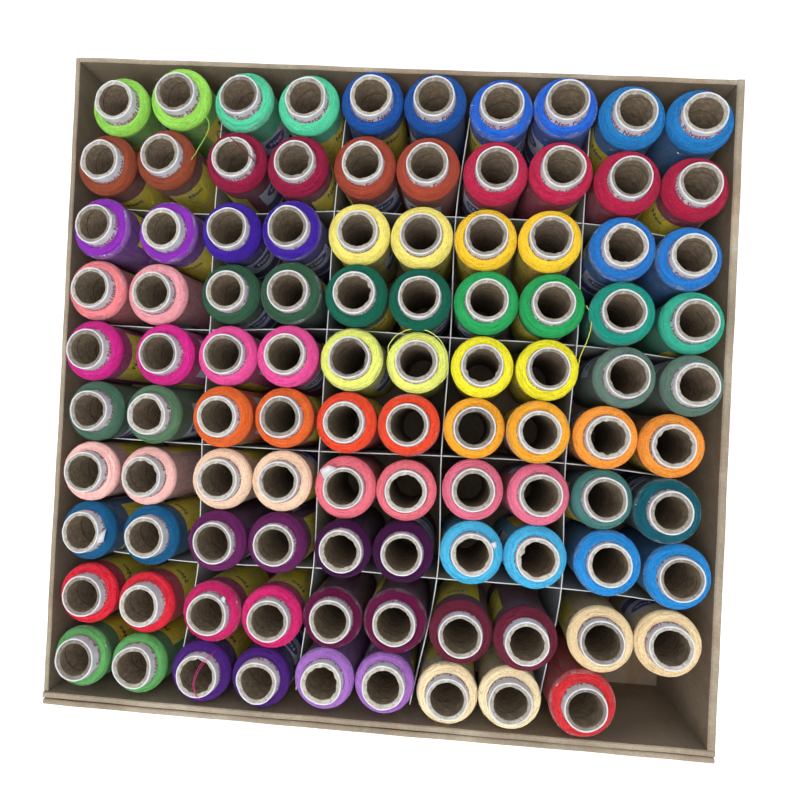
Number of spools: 99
